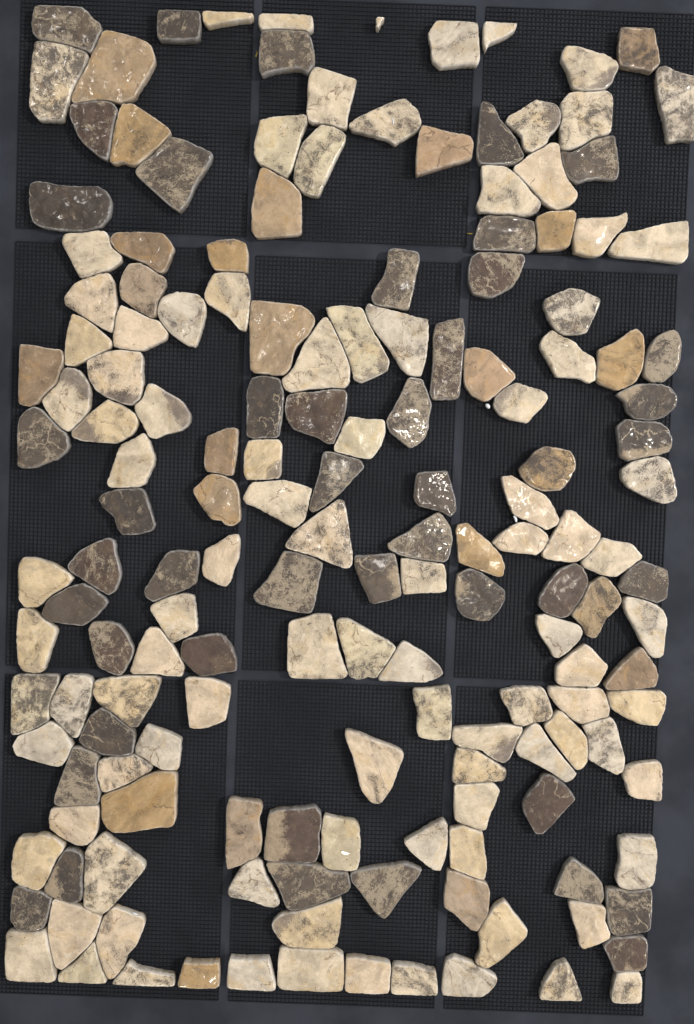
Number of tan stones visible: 23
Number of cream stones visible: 98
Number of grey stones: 44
